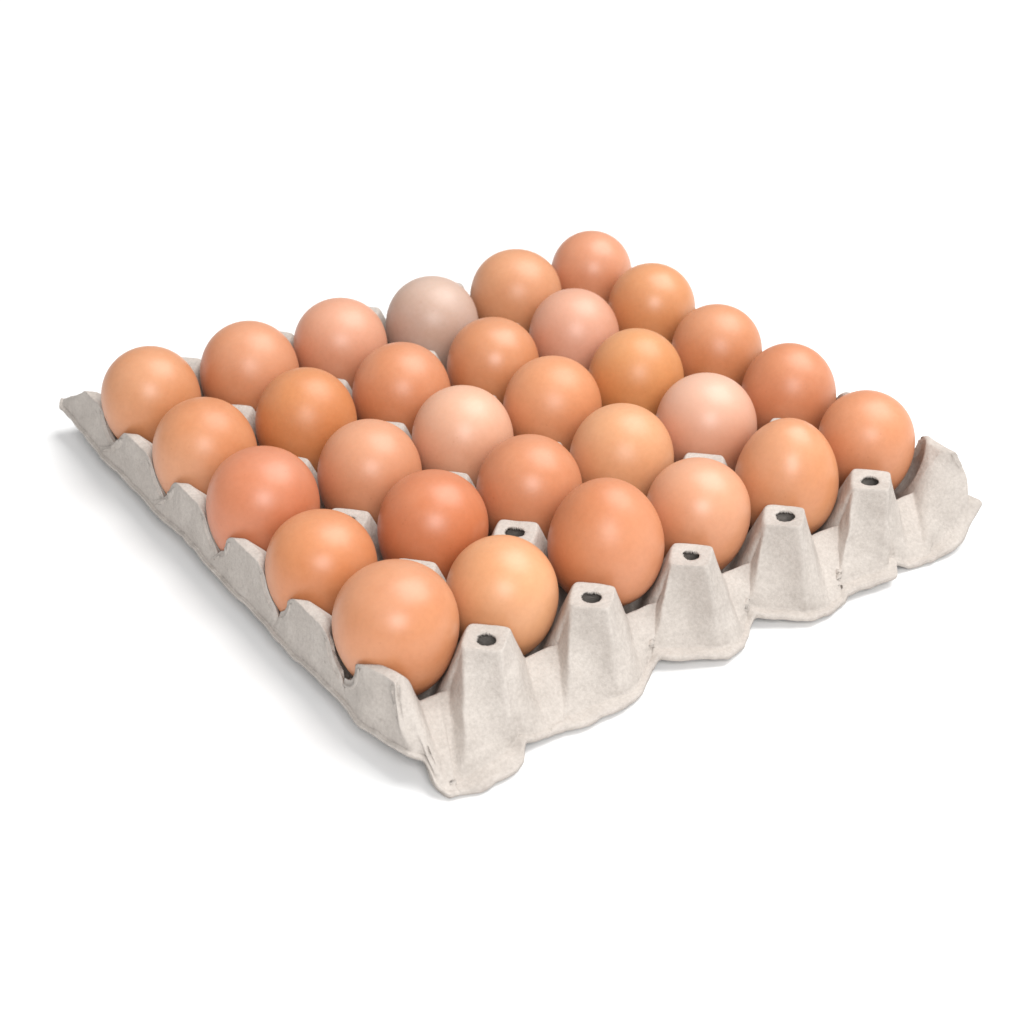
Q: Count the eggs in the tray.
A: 30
